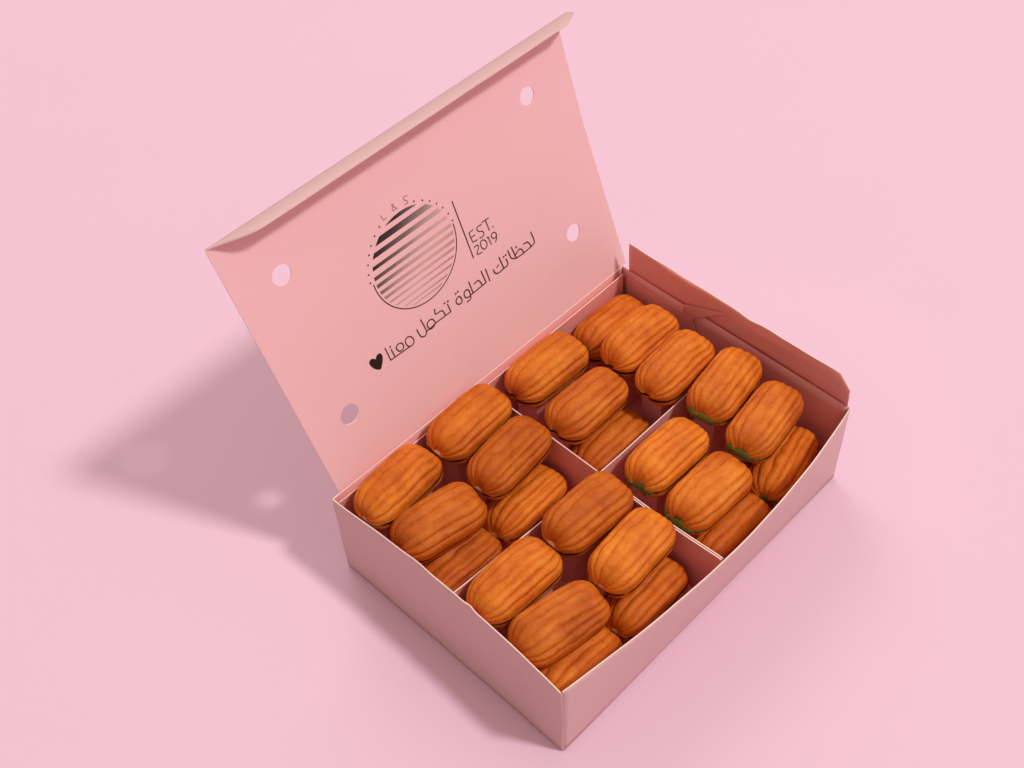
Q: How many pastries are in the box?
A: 24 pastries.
